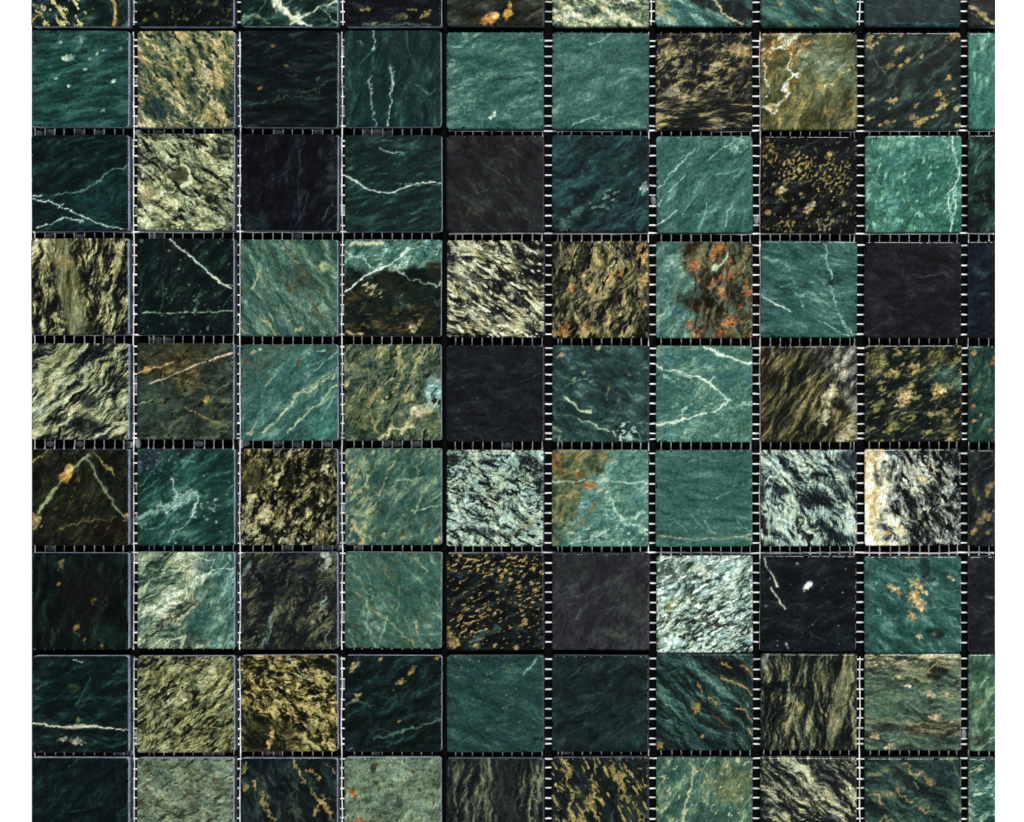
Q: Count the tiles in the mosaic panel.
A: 90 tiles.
